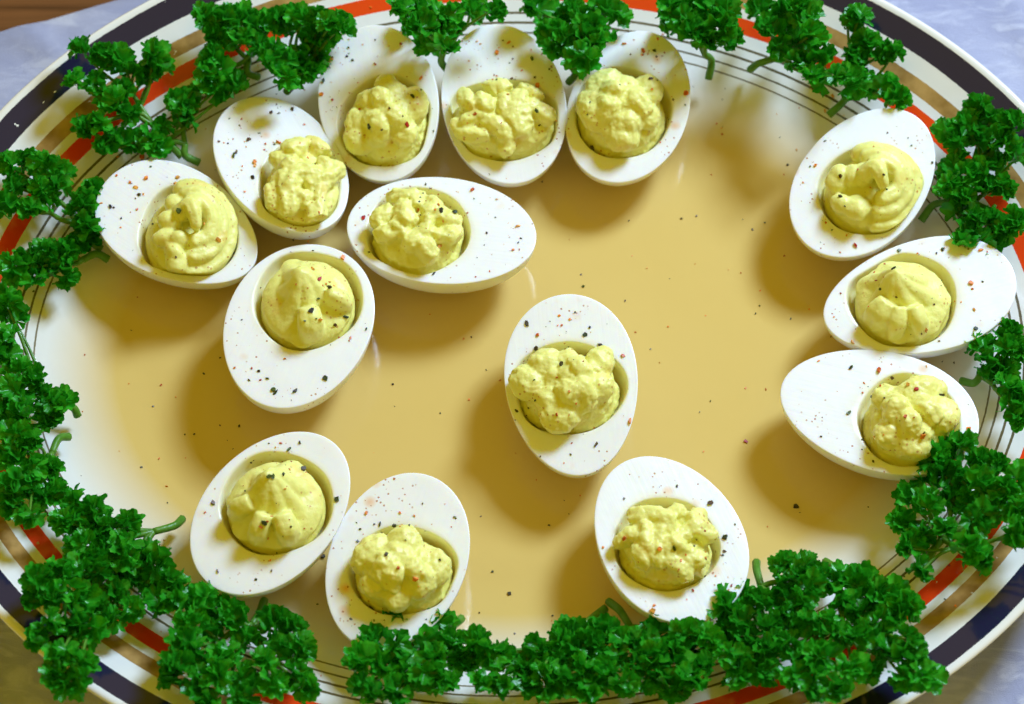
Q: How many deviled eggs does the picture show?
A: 14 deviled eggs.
